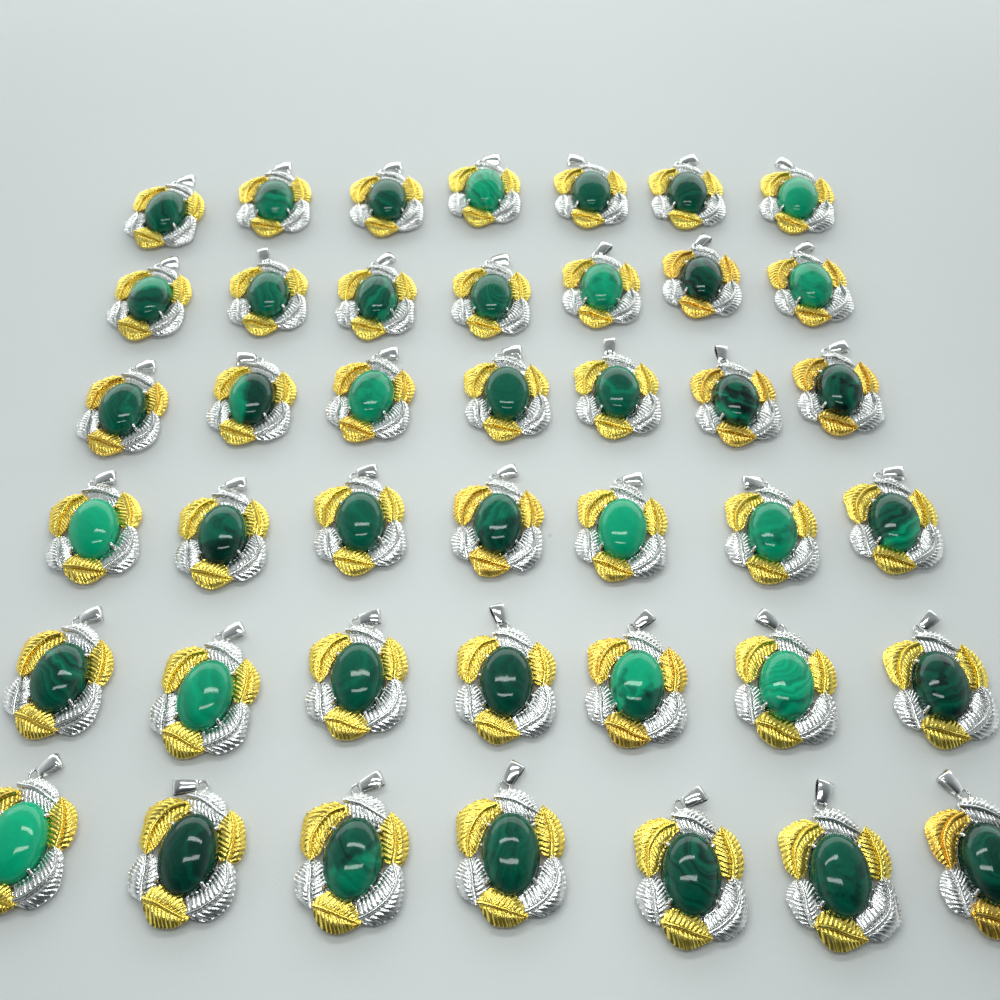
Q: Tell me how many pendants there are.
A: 42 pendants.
